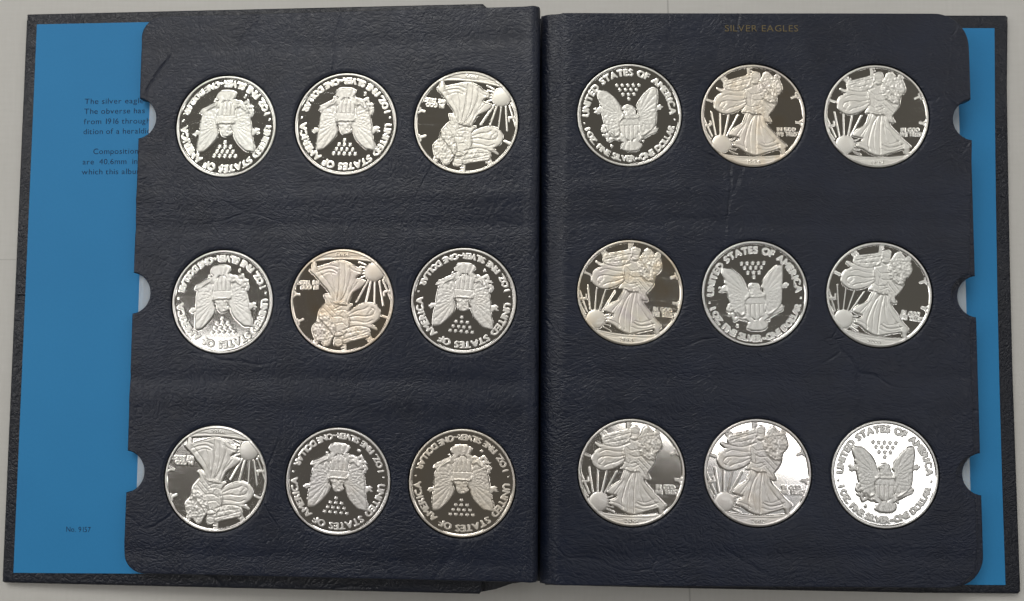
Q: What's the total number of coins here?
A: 18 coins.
